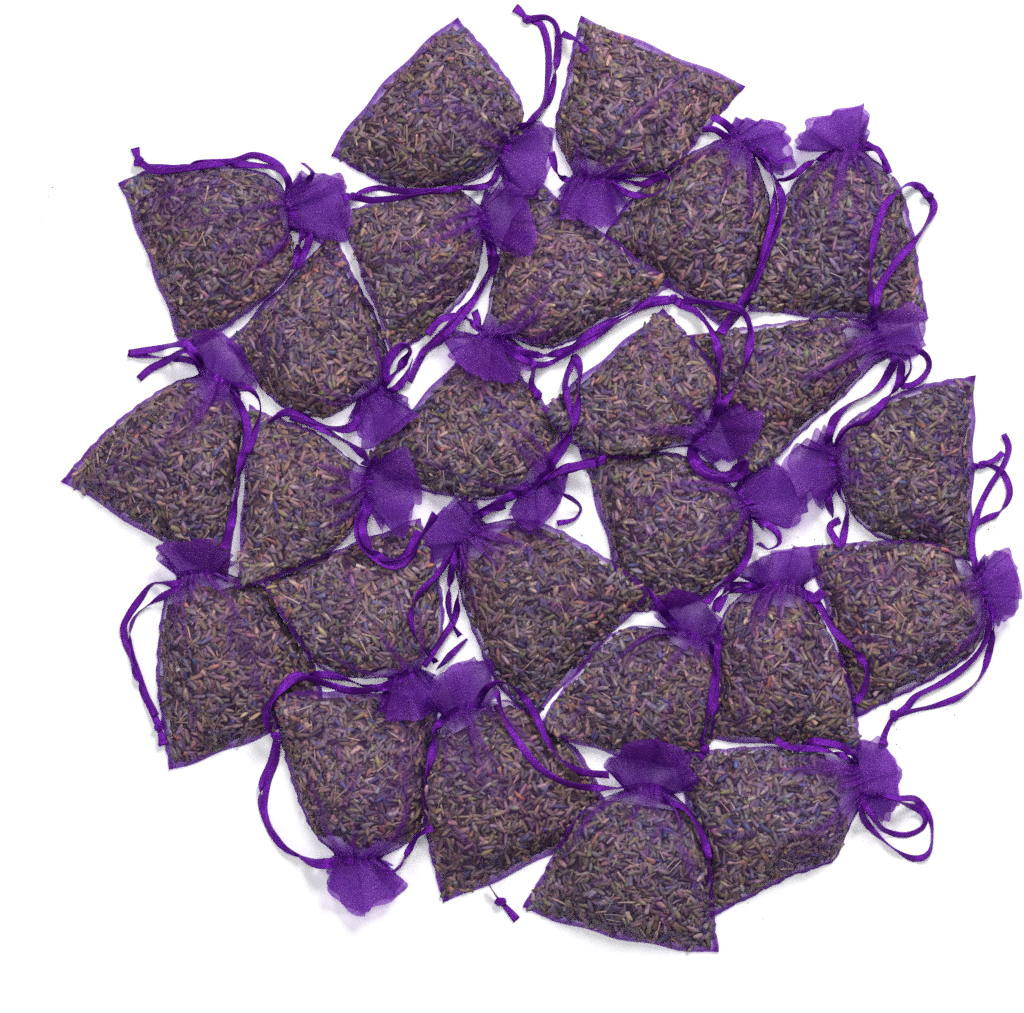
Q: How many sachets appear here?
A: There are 25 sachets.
